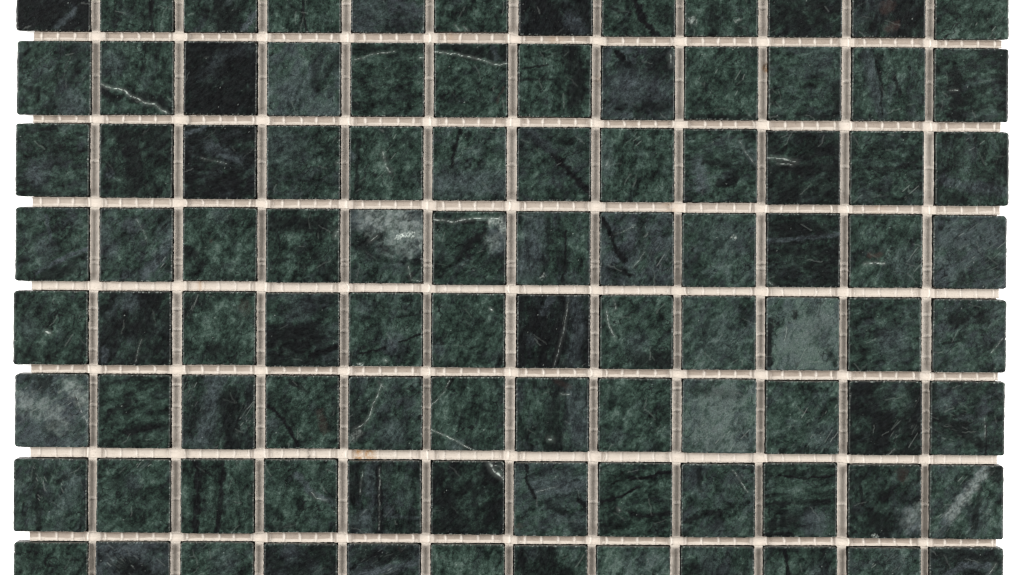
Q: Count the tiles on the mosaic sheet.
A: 96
